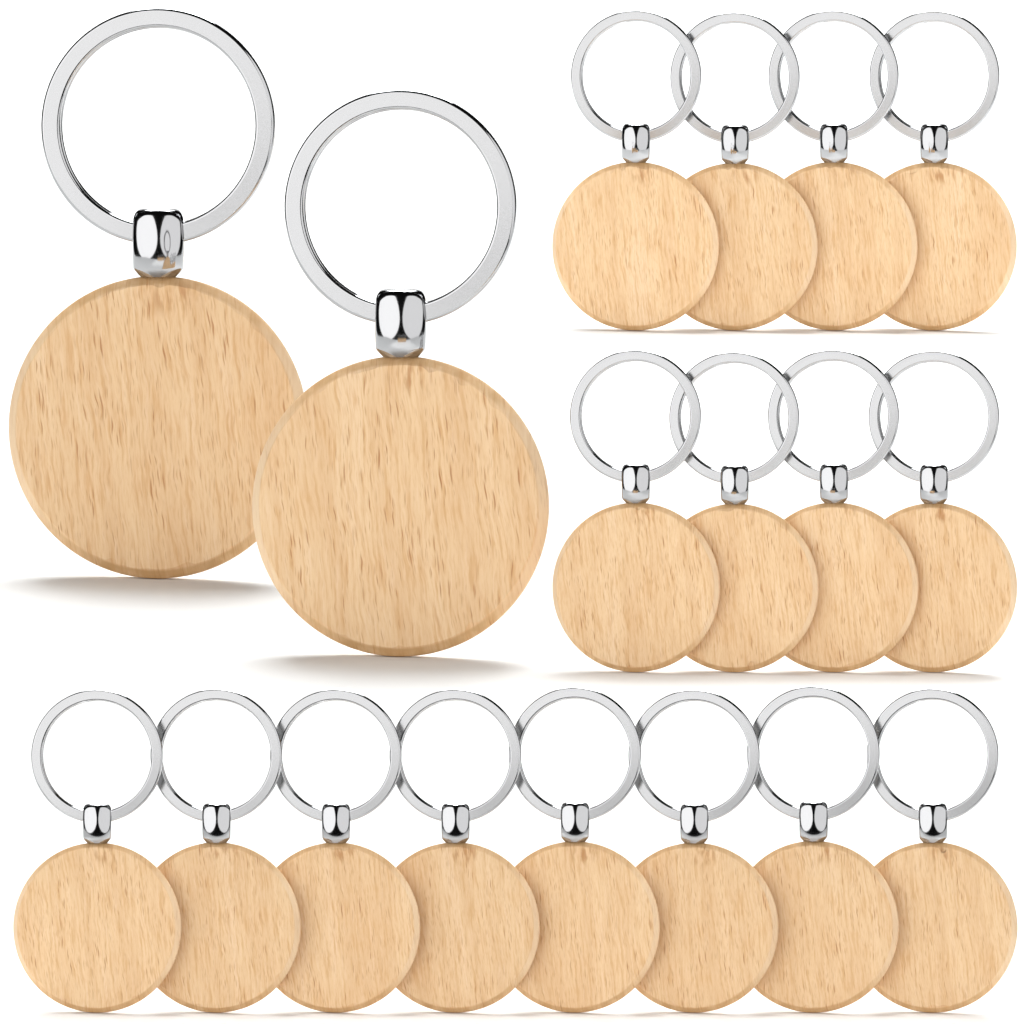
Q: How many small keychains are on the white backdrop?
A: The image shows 16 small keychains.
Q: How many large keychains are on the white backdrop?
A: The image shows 2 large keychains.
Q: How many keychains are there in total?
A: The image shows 18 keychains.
